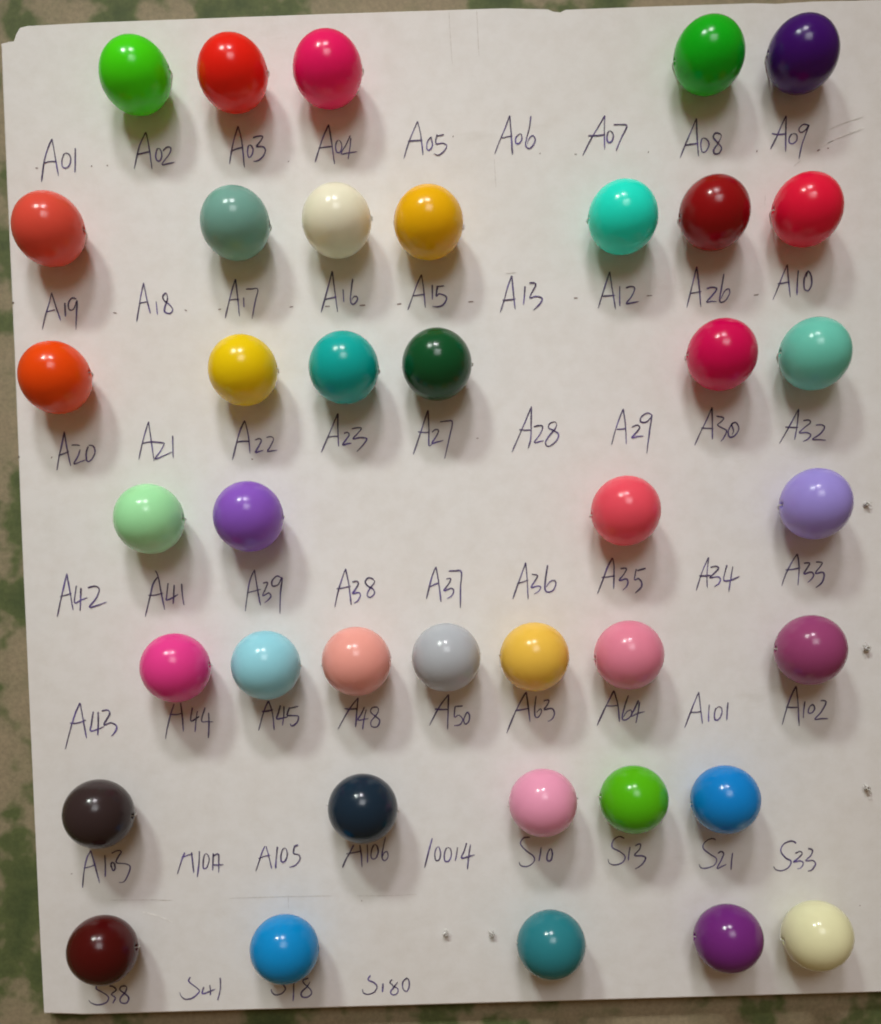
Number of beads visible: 39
